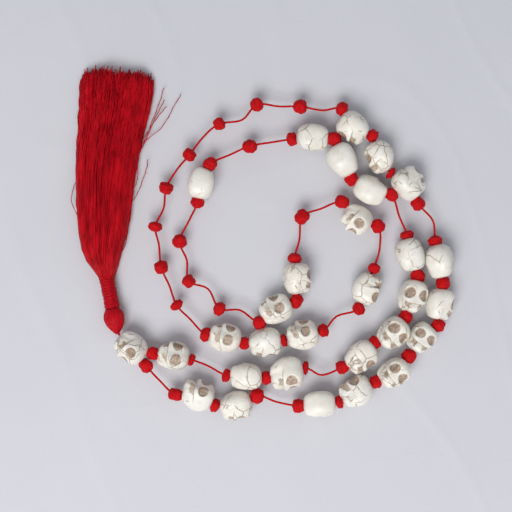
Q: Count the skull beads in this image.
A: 30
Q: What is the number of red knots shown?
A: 55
